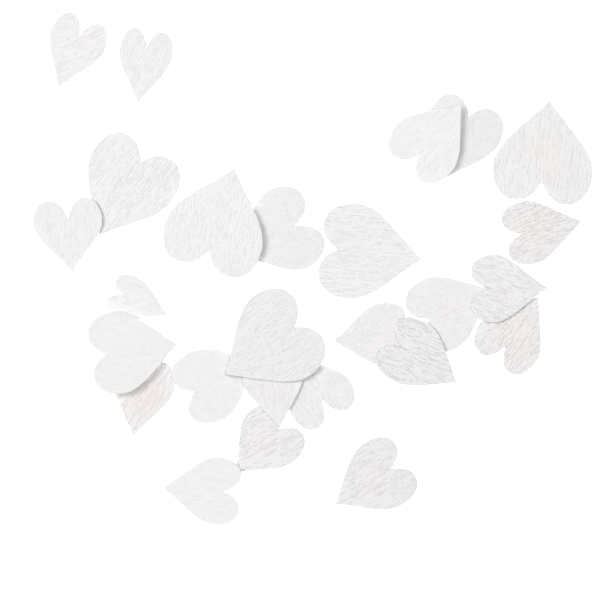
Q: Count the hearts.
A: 26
